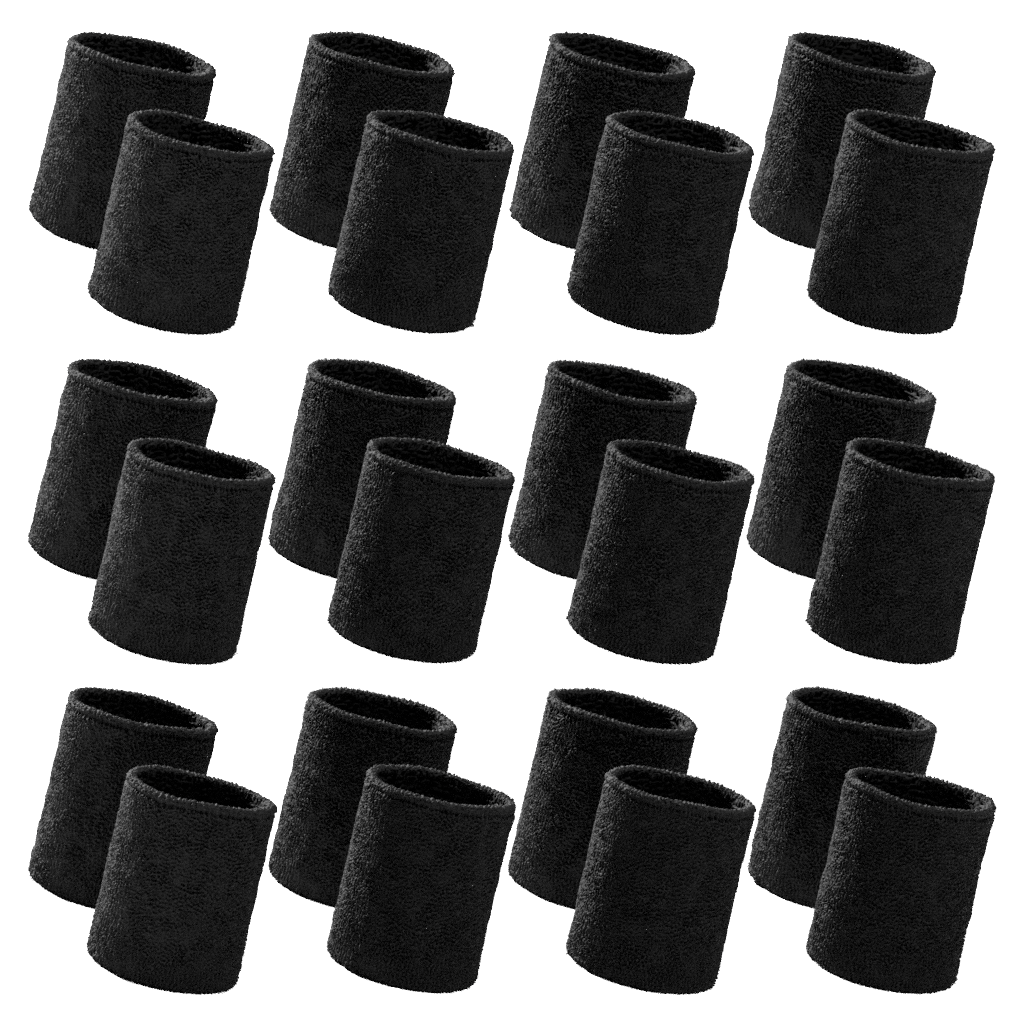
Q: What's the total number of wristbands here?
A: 24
